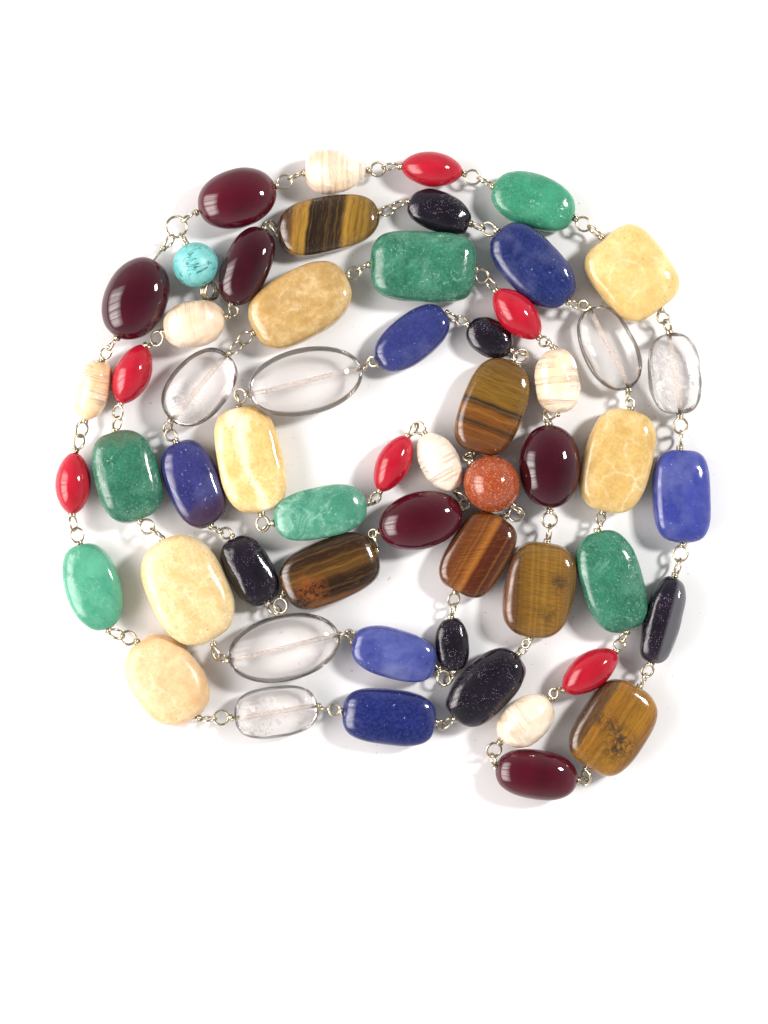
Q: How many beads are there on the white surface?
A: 56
